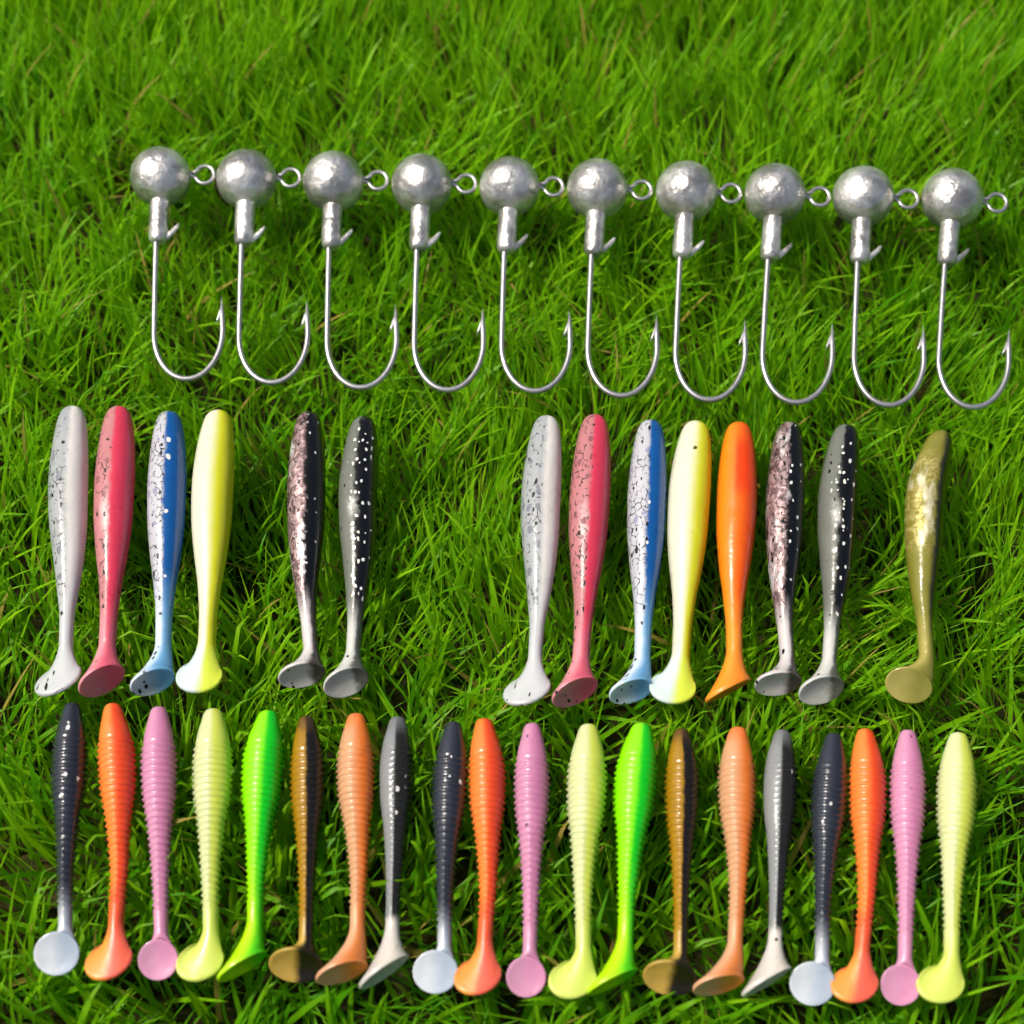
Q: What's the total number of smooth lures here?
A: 14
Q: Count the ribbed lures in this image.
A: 20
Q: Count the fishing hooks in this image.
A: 10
